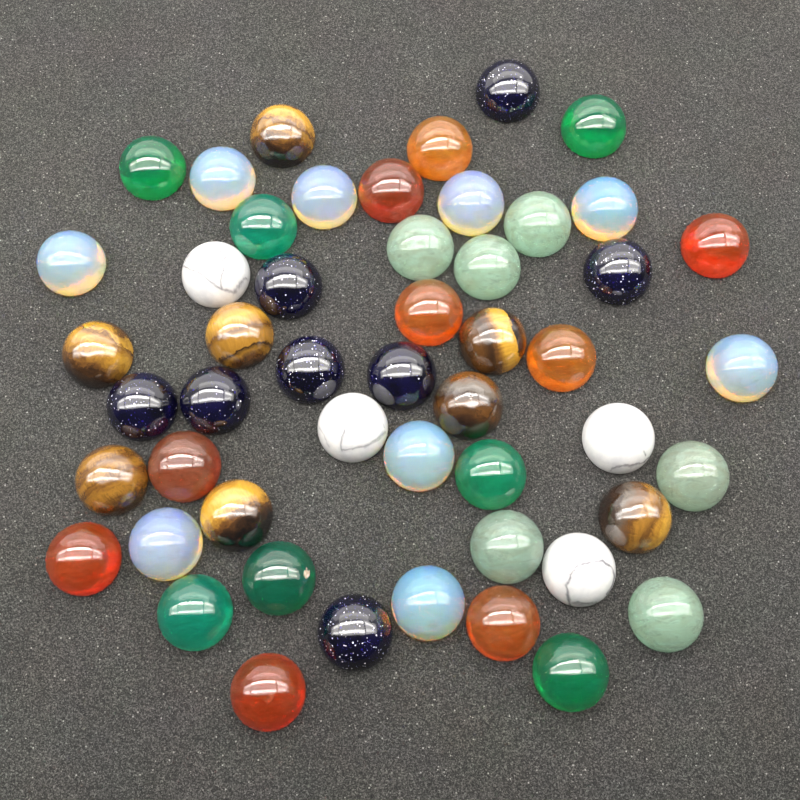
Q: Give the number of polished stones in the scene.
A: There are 51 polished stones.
